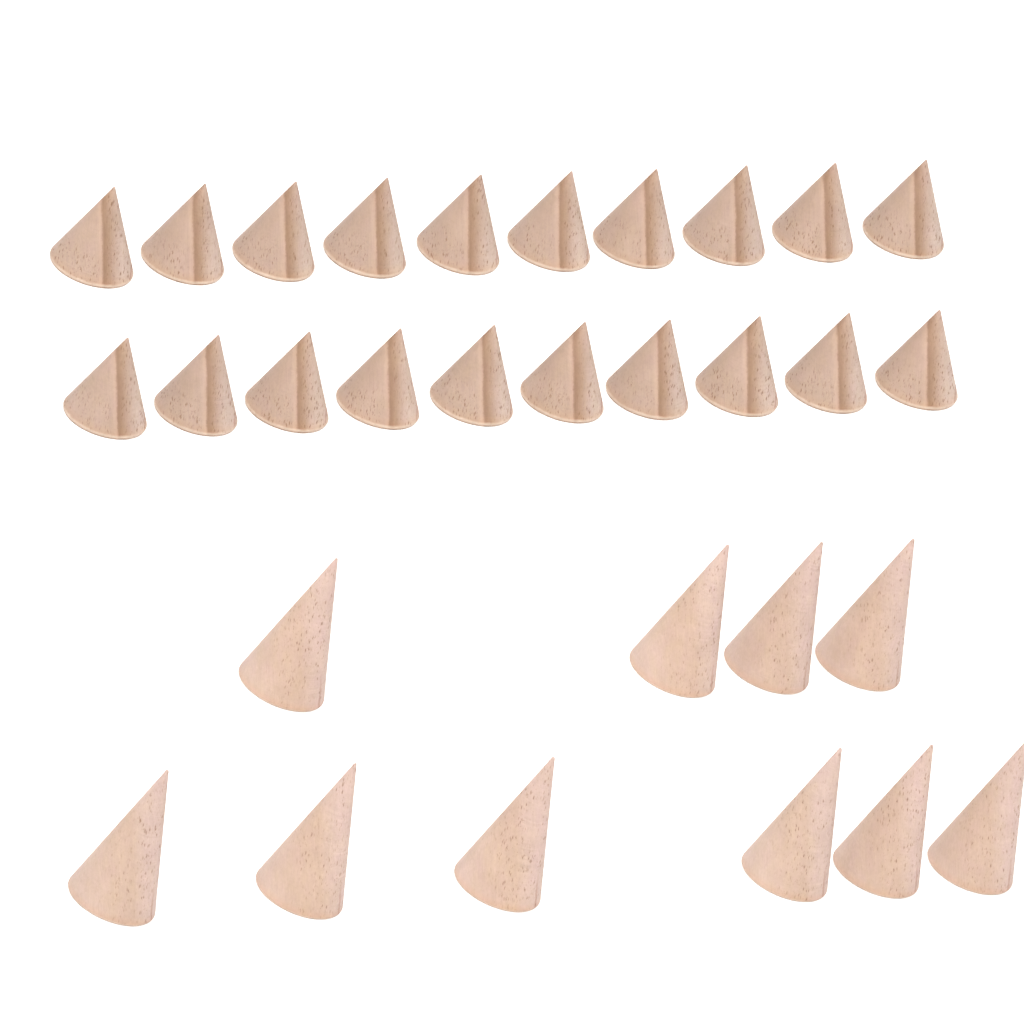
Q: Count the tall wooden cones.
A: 10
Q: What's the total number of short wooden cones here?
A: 20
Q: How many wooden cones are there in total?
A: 30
